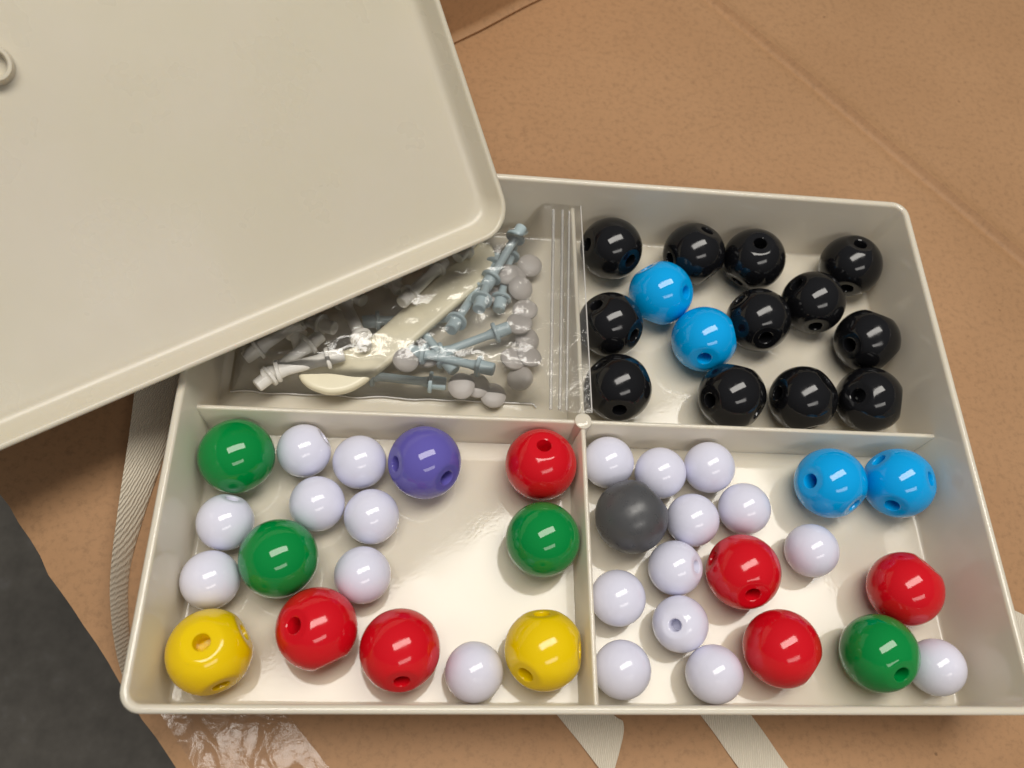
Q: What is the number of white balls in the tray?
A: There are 20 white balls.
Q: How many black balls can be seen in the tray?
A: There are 12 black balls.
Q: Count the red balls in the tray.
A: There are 6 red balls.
